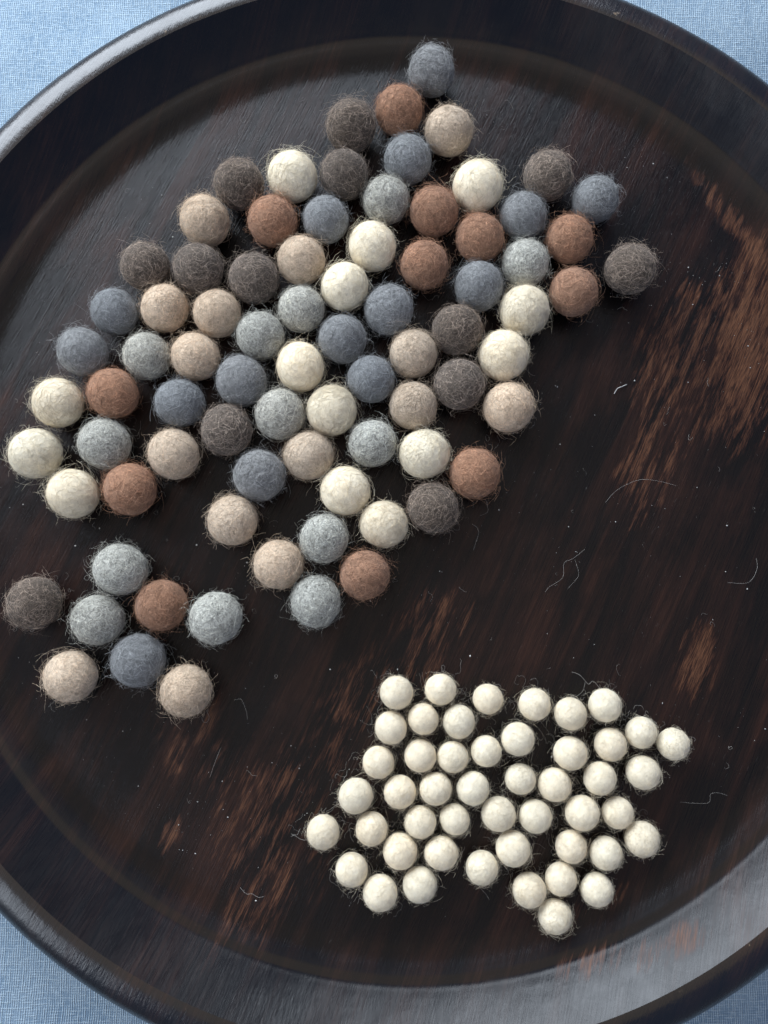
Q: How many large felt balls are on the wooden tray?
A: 82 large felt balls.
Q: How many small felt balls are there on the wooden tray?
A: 48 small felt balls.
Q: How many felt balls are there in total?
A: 130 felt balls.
